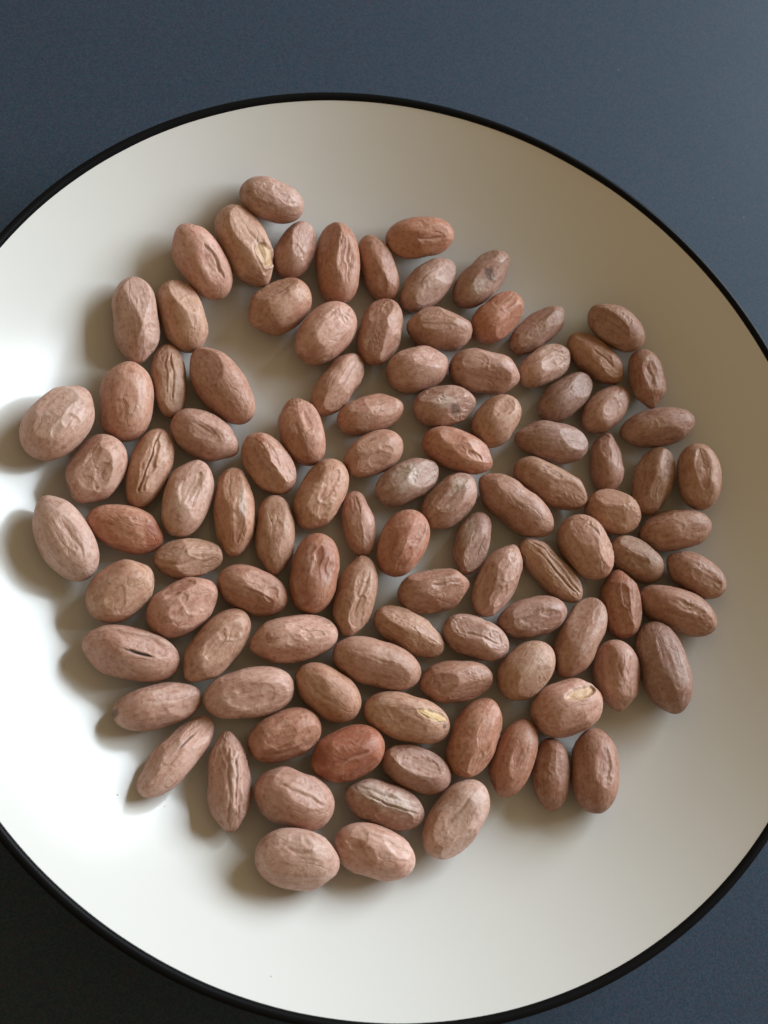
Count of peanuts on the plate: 105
